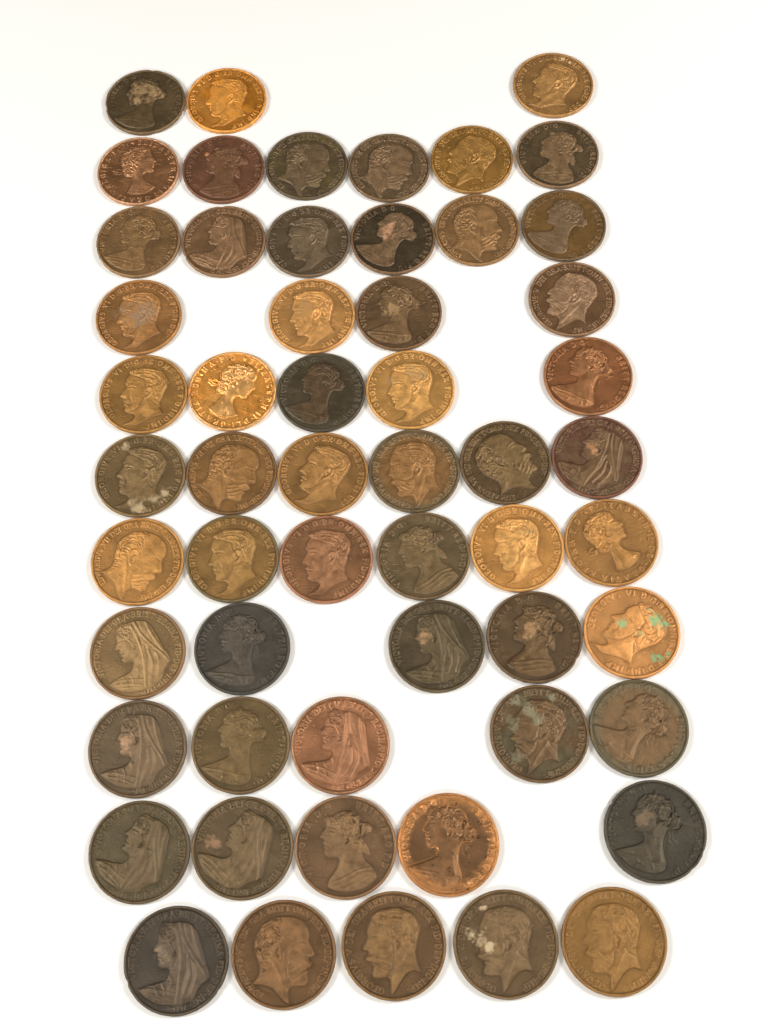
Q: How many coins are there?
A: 56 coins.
